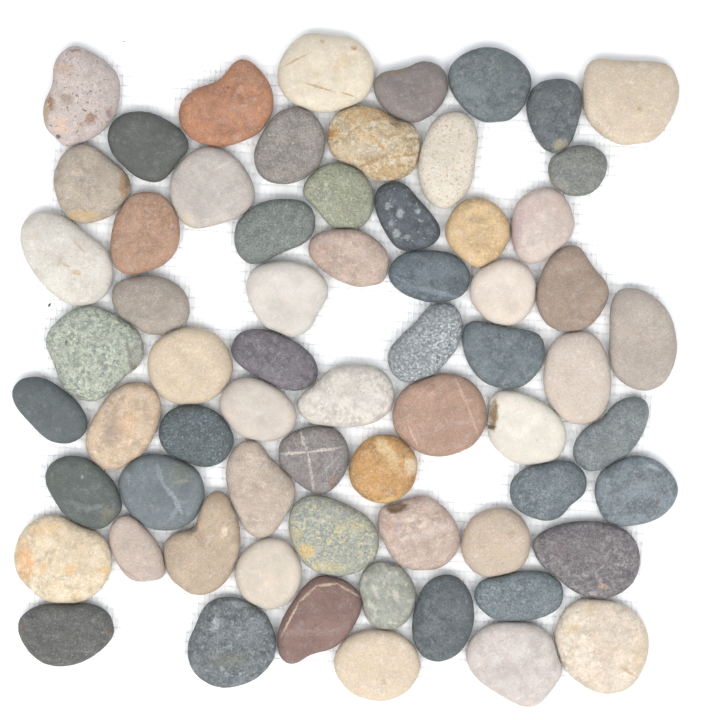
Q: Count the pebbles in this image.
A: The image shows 66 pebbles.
